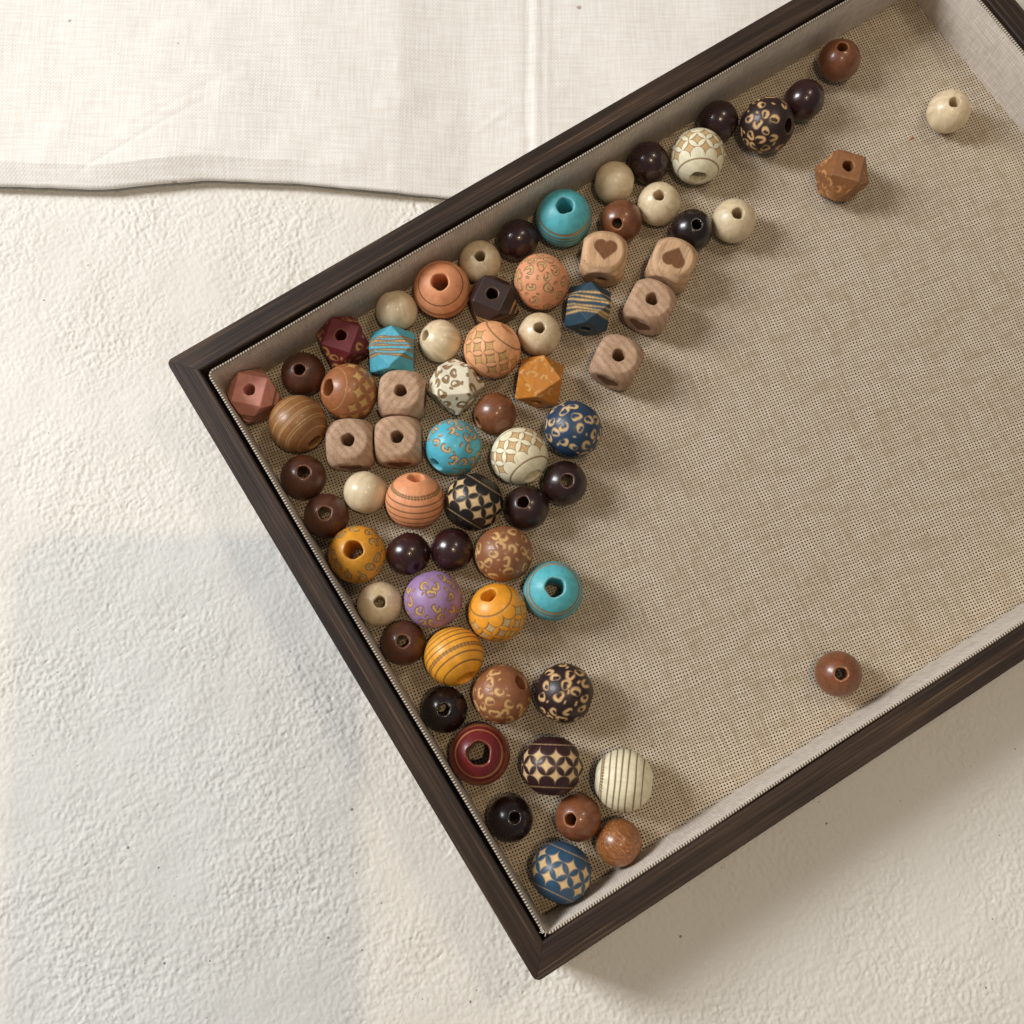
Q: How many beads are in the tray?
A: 71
